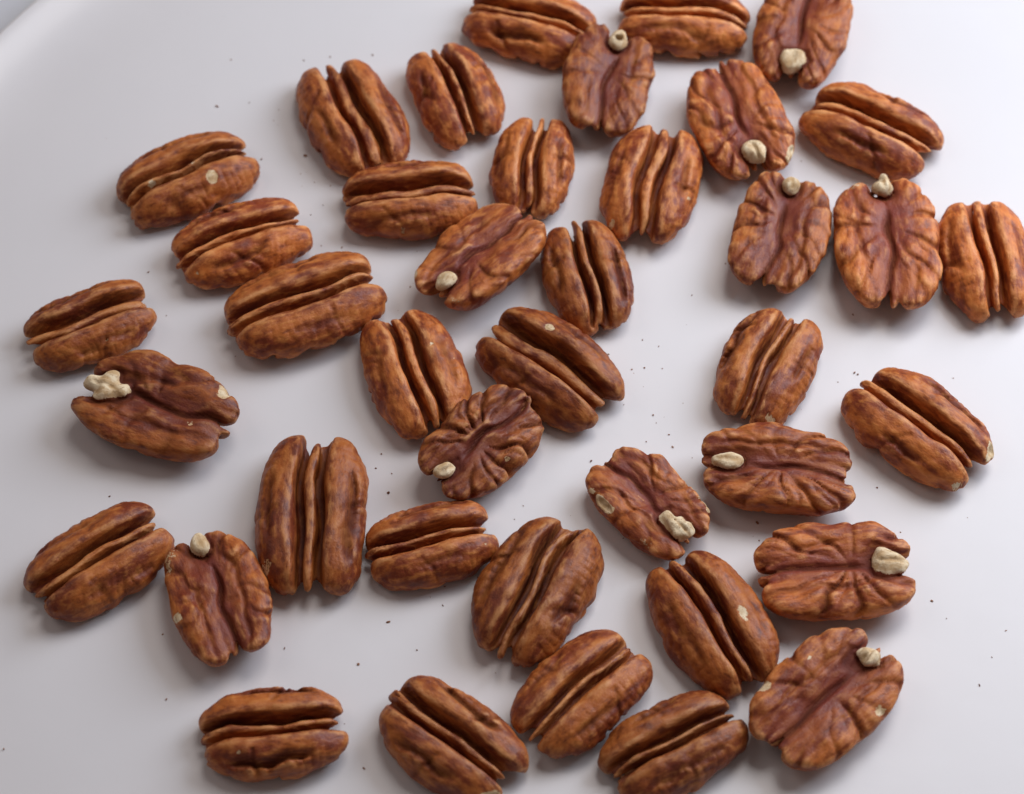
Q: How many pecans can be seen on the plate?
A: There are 40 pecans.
